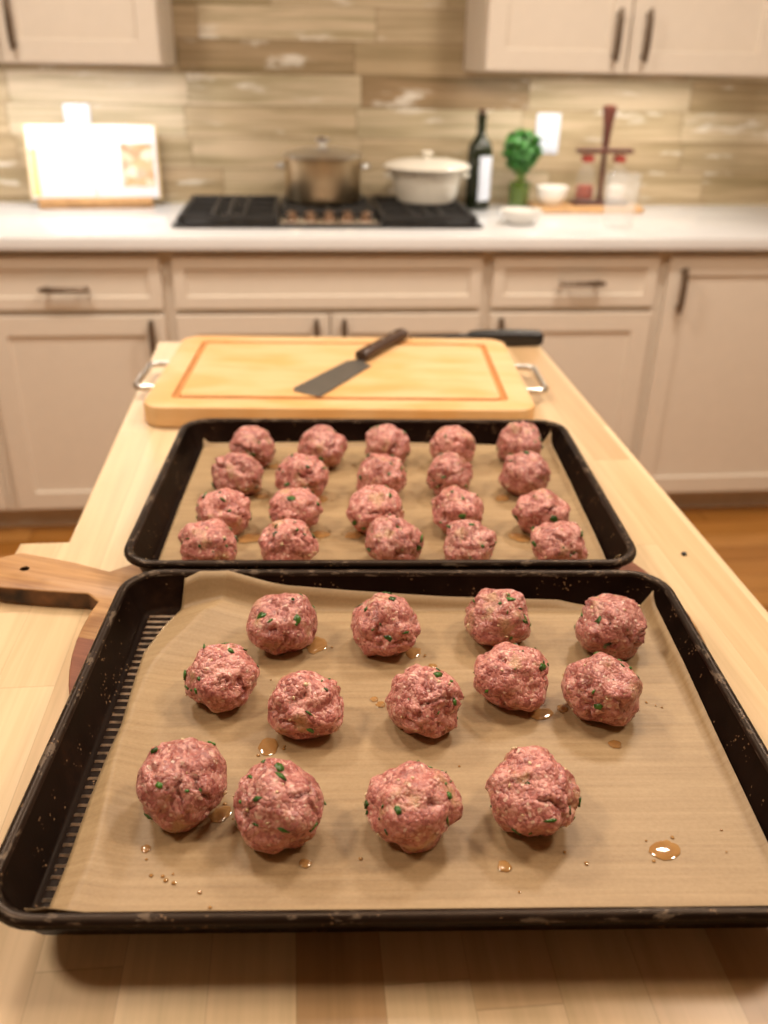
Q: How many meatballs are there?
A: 33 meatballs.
